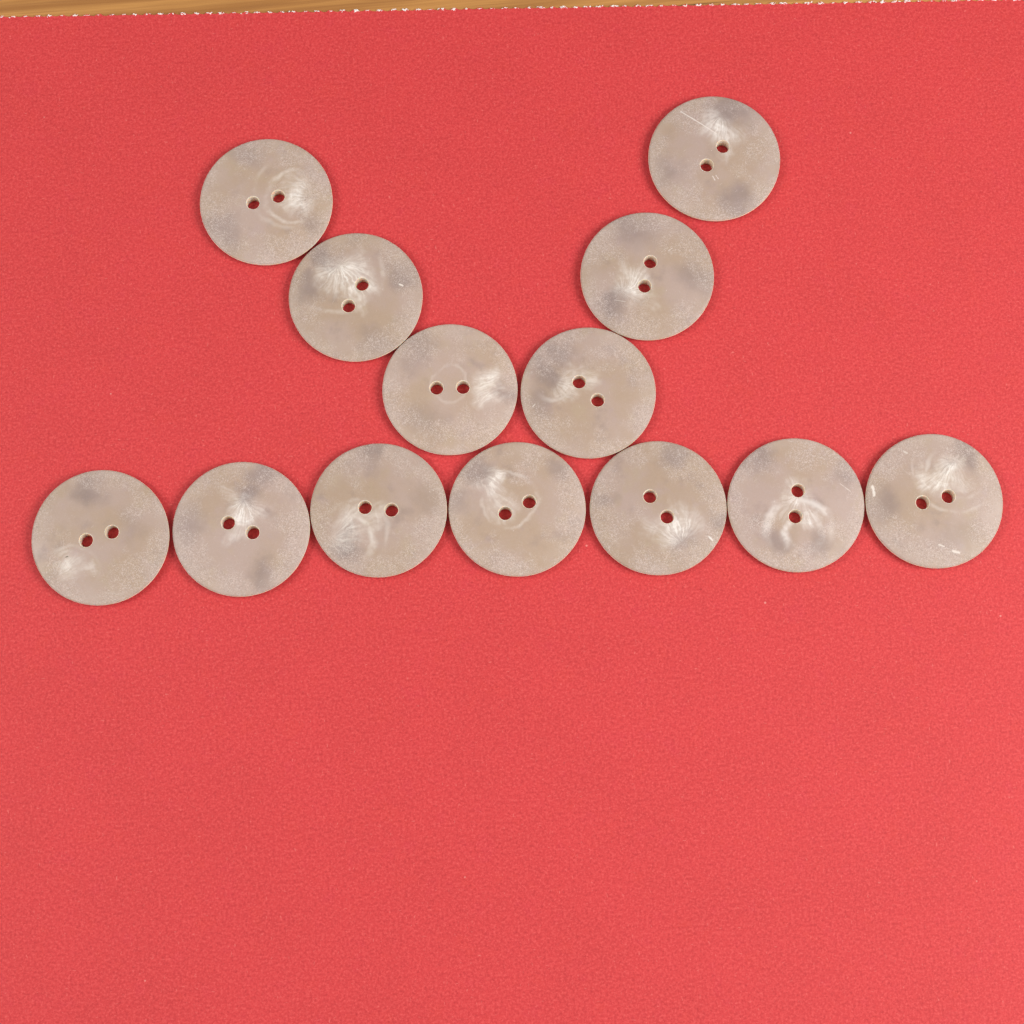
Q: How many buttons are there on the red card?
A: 13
